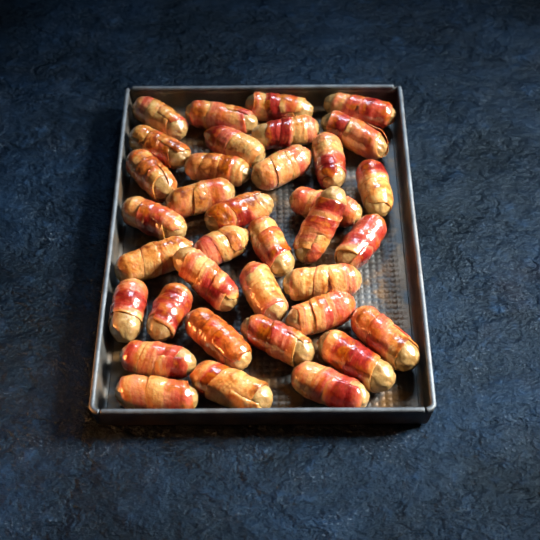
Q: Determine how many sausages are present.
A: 36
